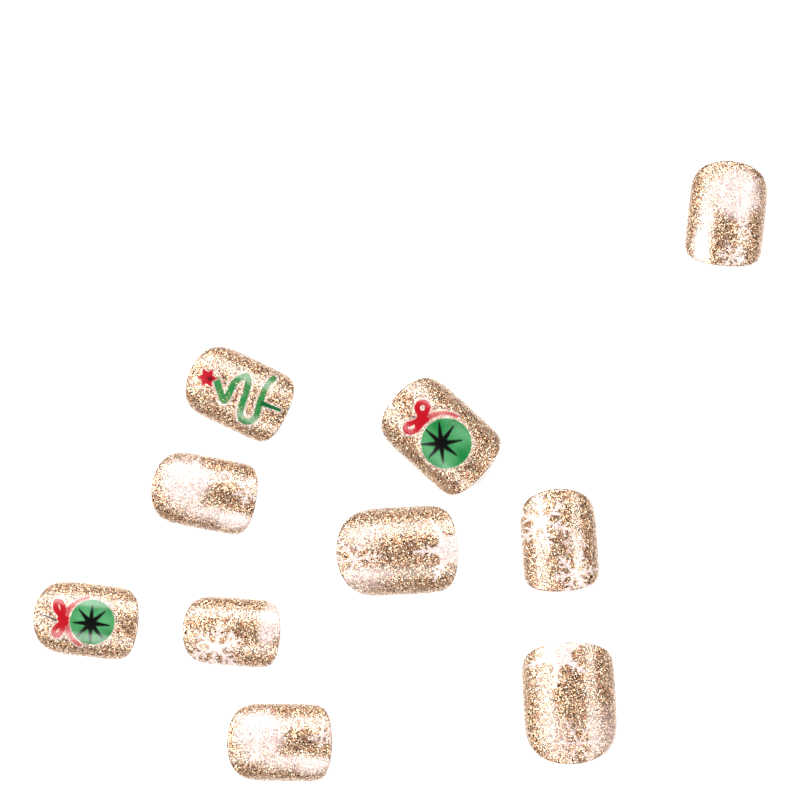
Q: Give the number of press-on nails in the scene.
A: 10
